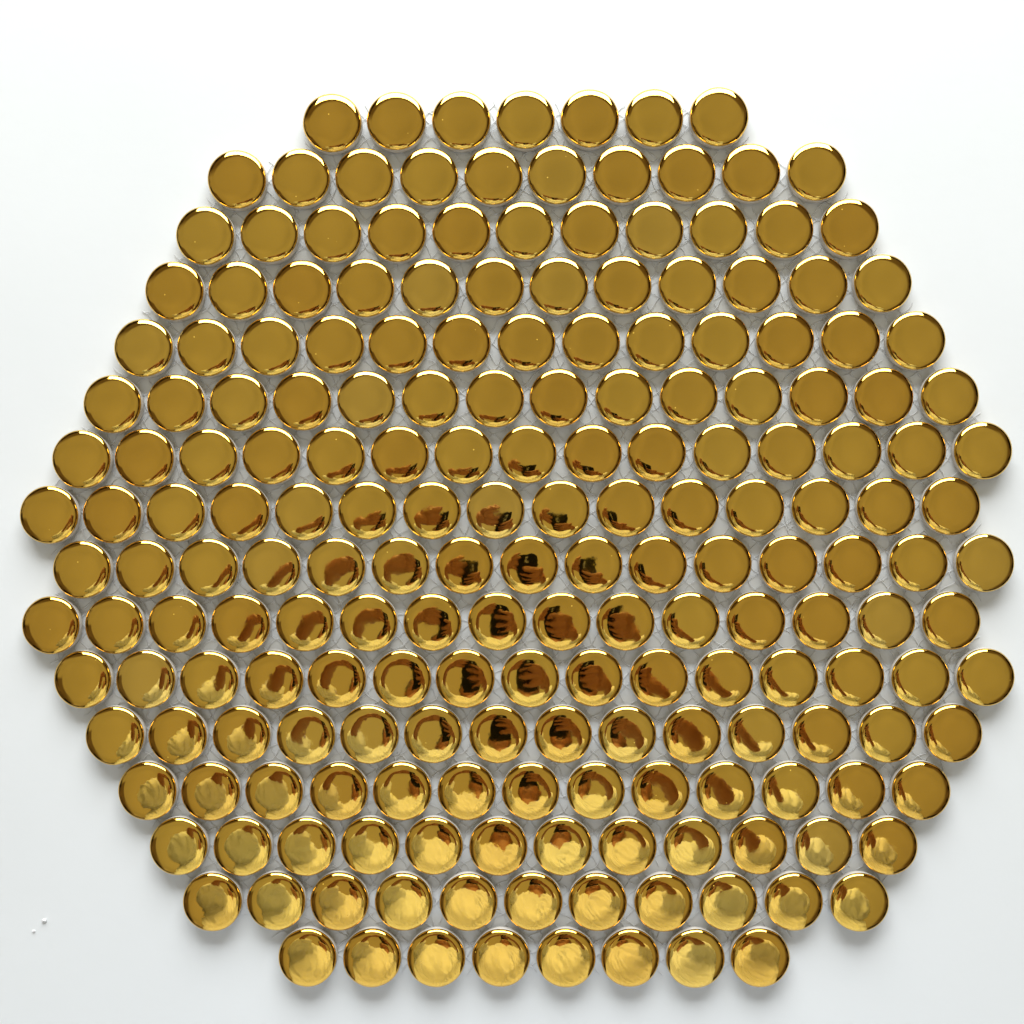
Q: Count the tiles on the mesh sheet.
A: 200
